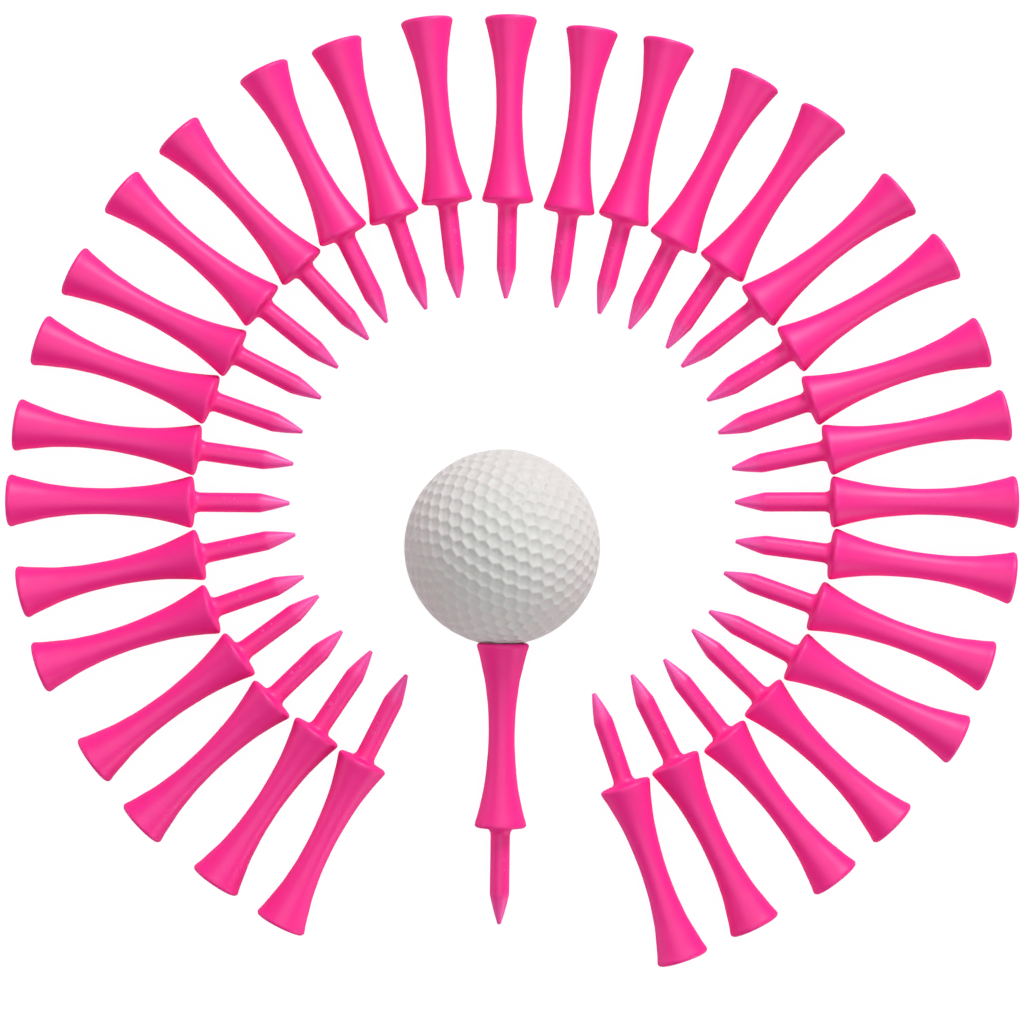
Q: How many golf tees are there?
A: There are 33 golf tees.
